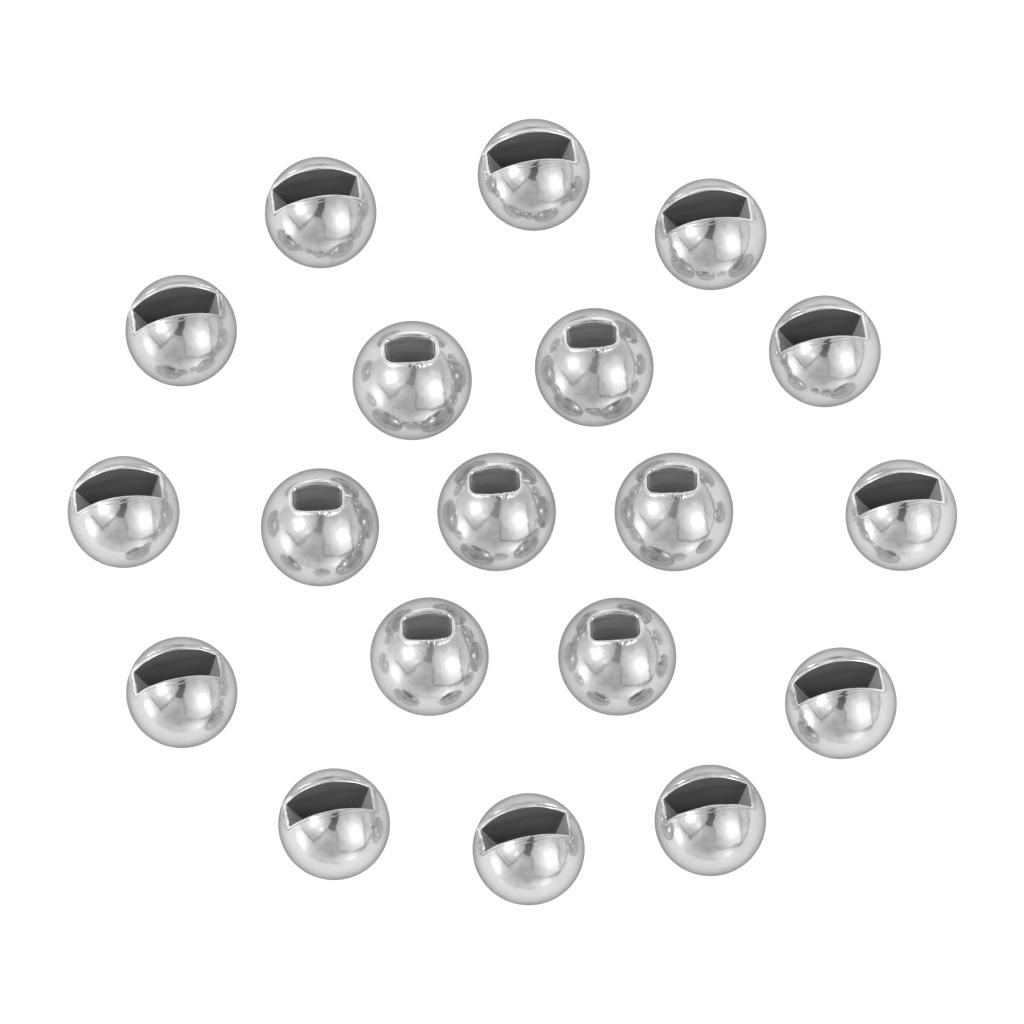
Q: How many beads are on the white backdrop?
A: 19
